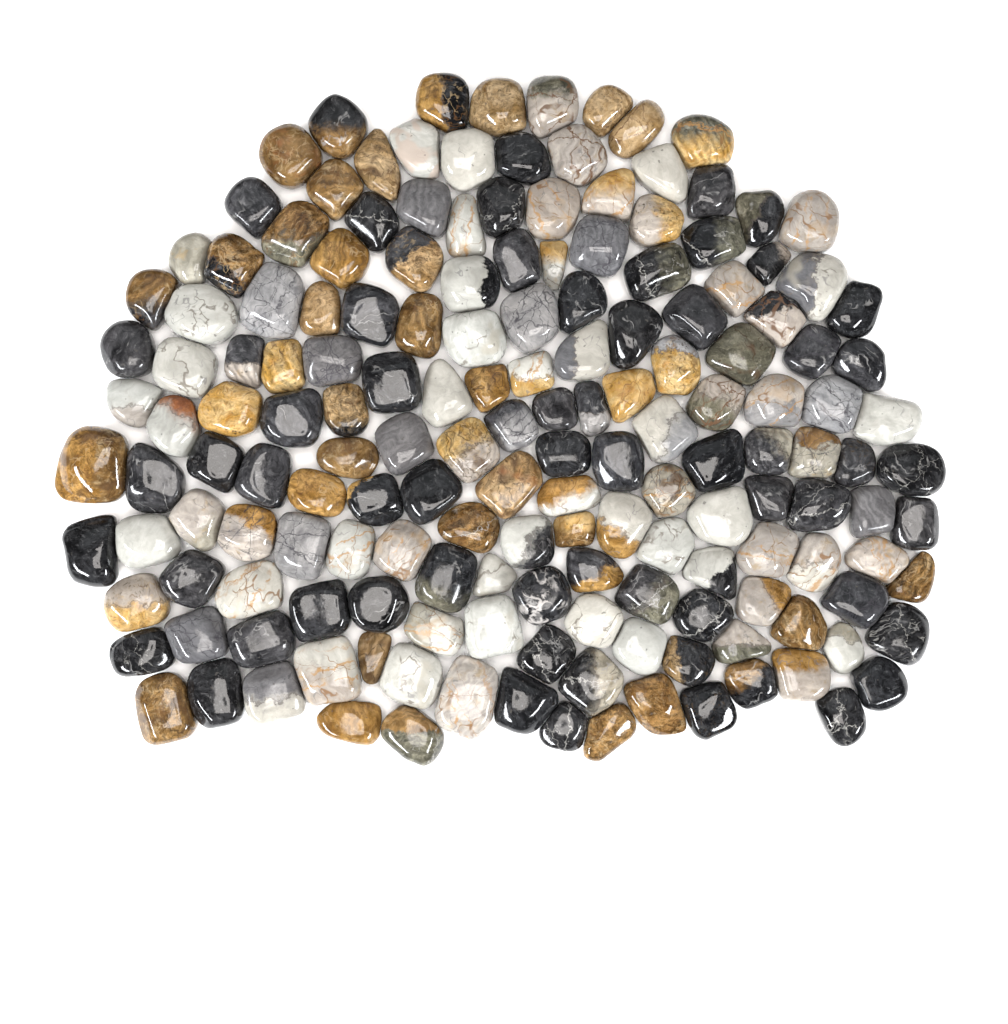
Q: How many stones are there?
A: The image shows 168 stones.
